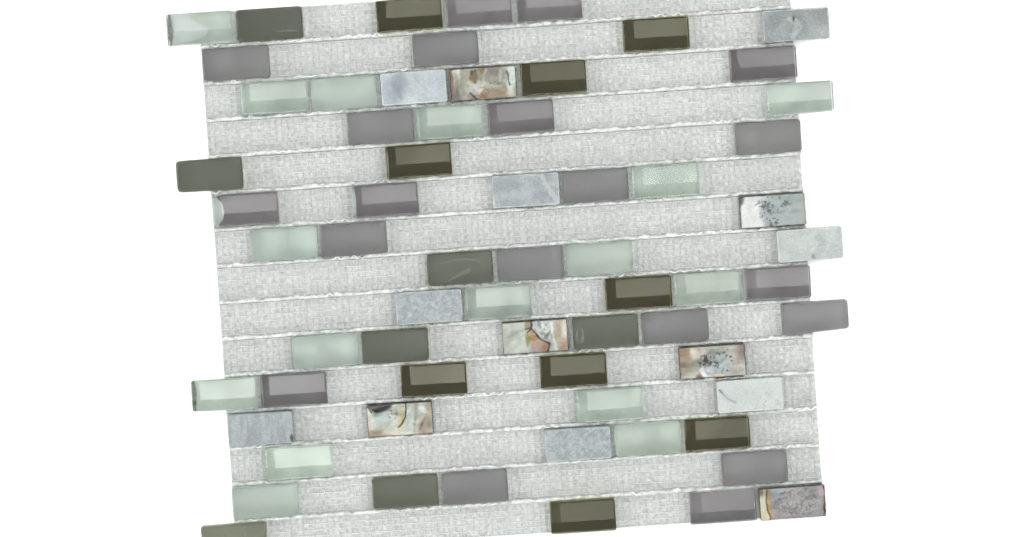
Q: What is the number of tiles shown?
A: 66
